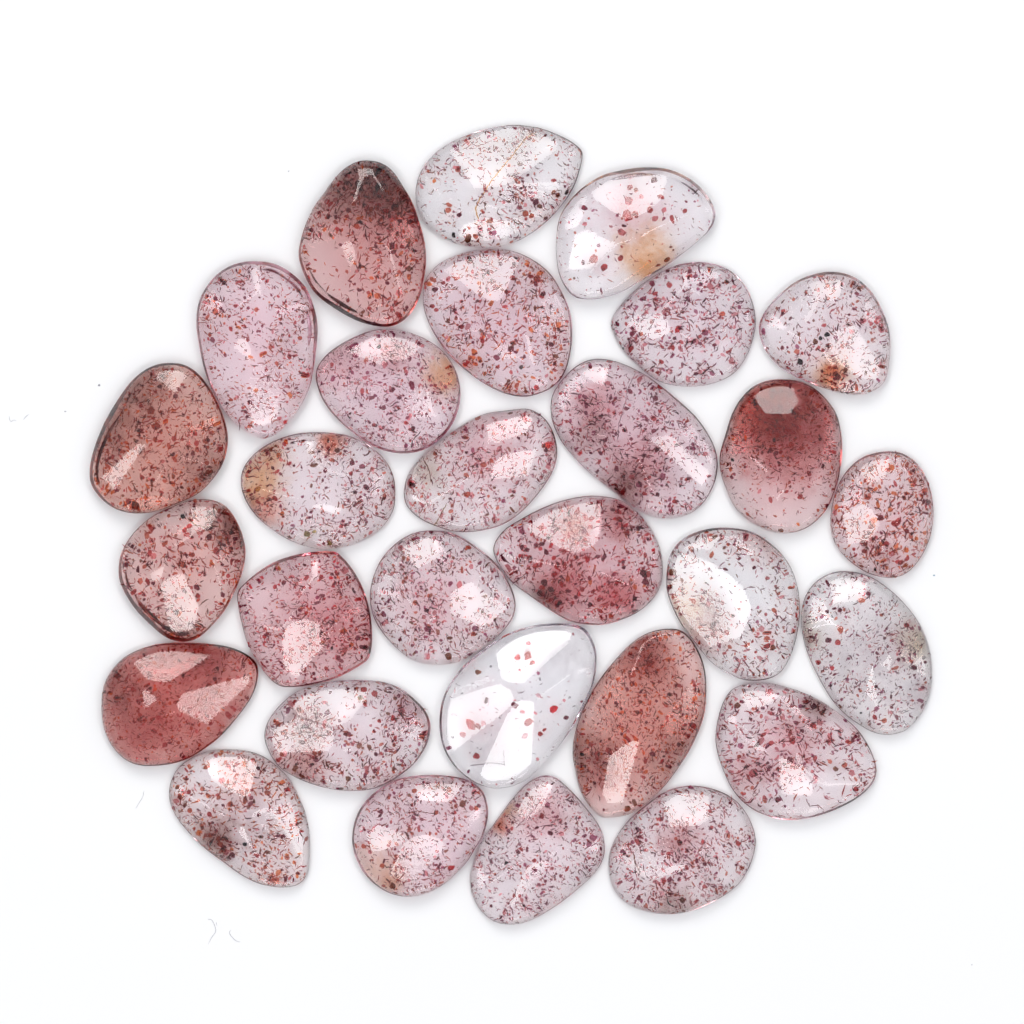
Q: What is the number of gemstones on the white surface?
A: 29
